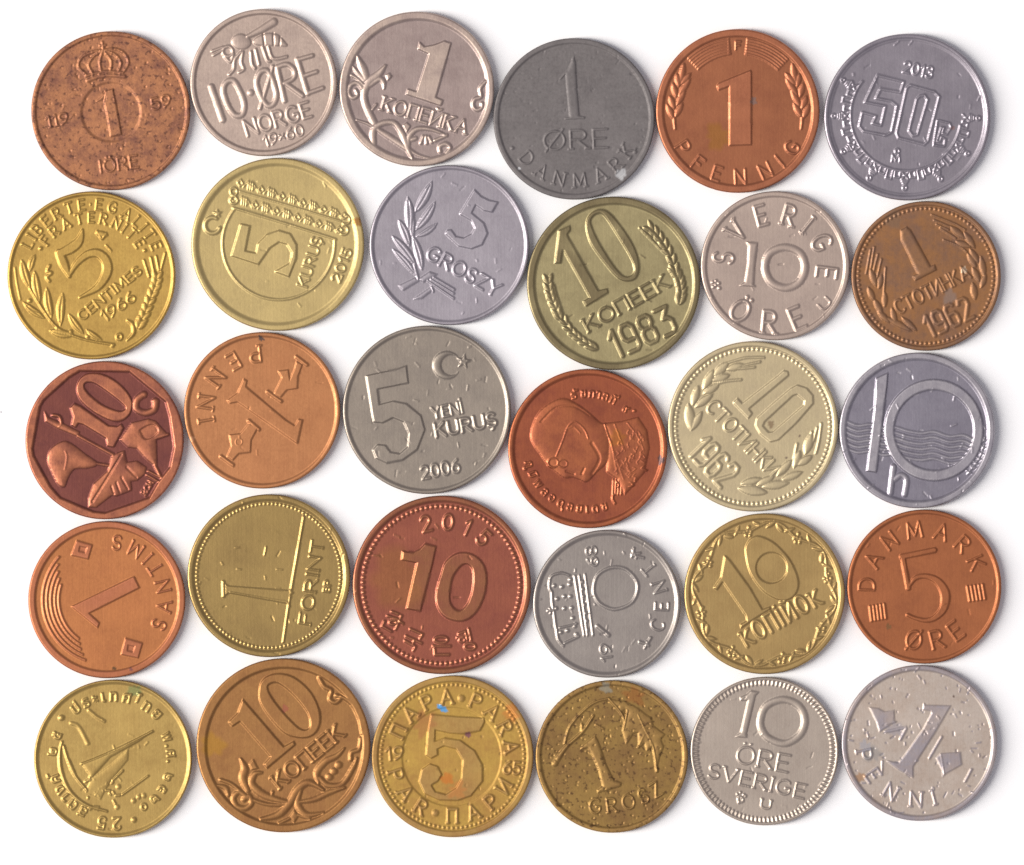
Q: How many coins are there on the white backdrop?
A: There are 30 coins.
